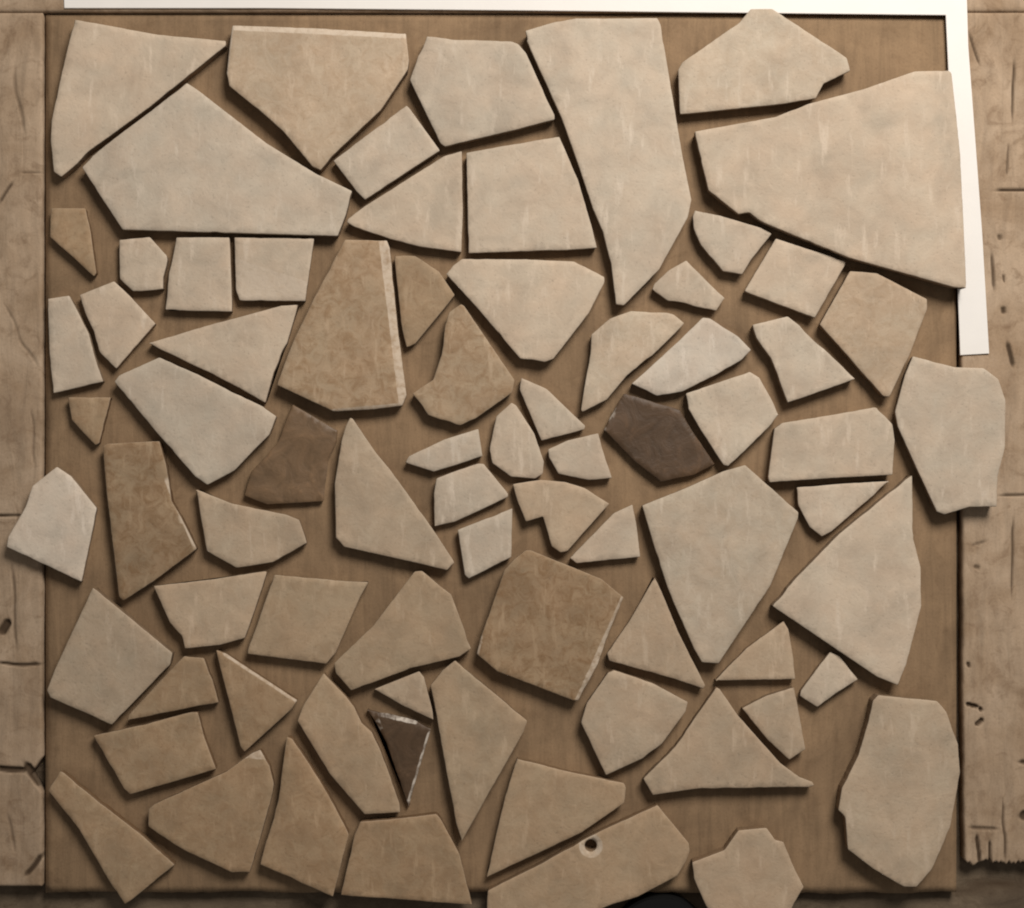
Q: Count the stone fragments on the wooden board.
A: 76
